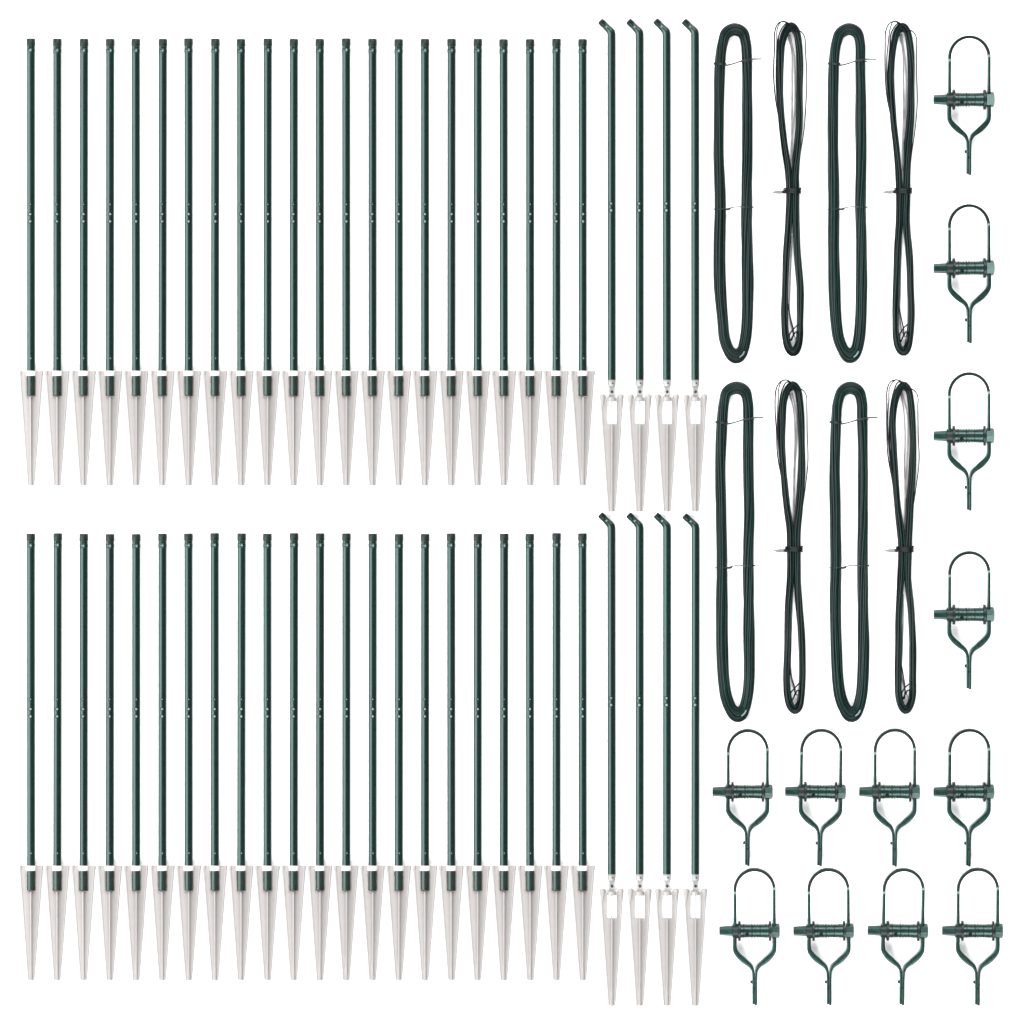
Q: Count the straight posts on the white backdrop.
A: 44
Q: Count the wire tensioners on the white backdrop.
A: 12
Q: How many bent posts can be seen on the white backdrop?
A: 8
